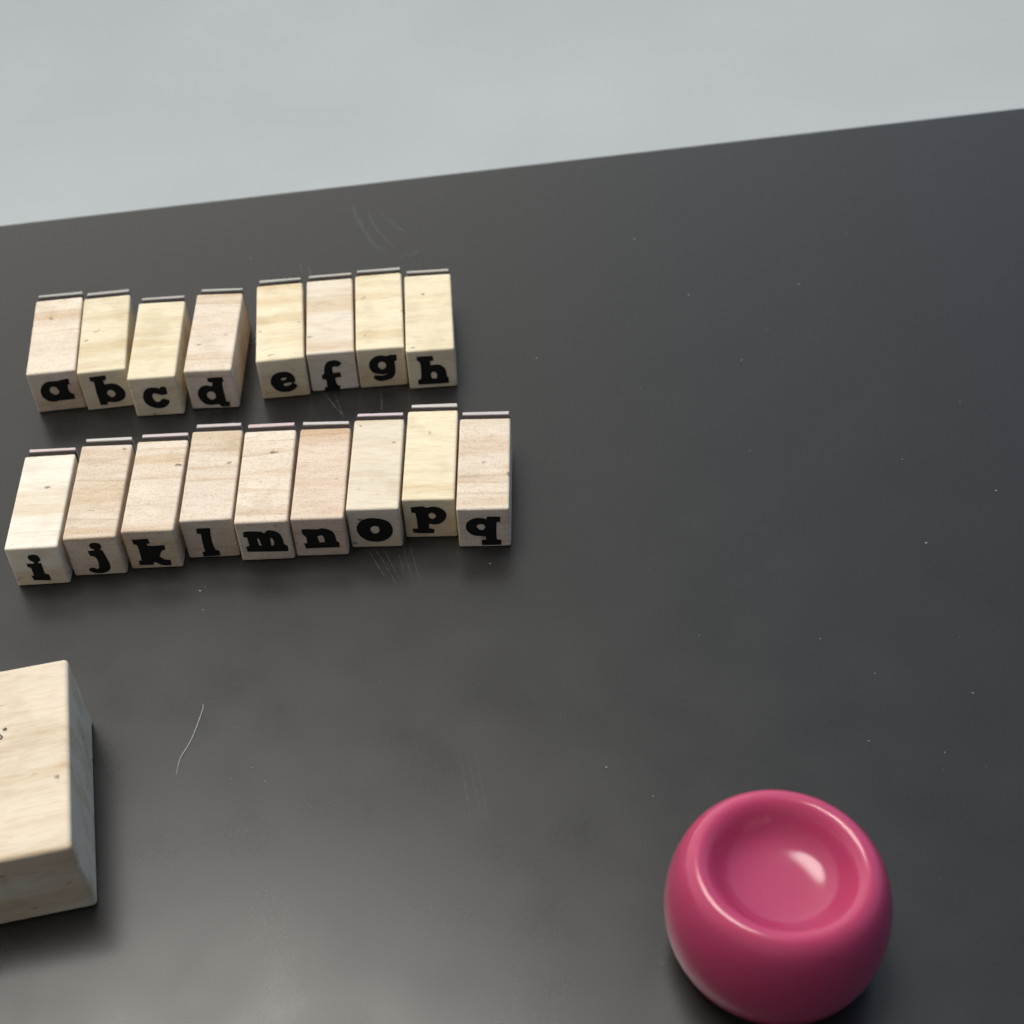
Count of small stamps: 17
